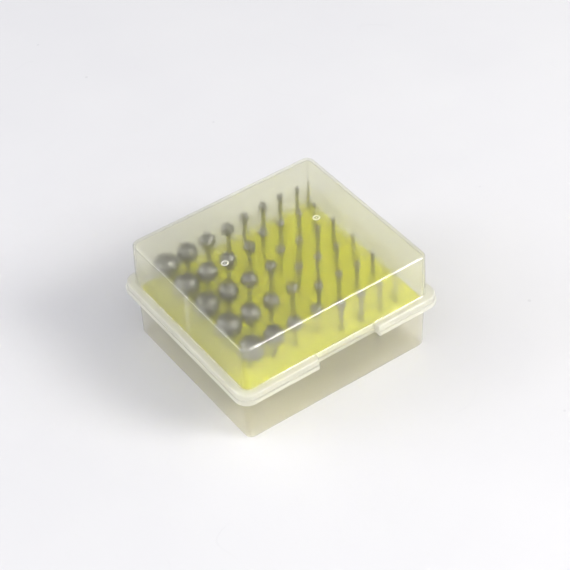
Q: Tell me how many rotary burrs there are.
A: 45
